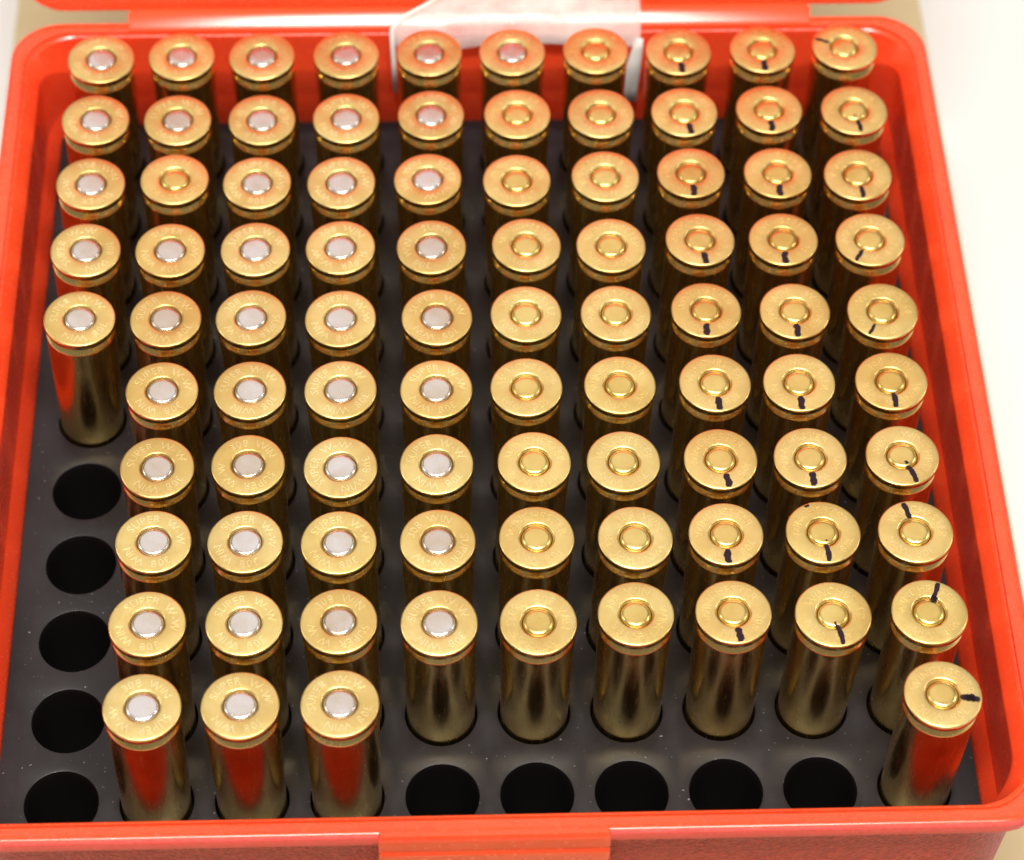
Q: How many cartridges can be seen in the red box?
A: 90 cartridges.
